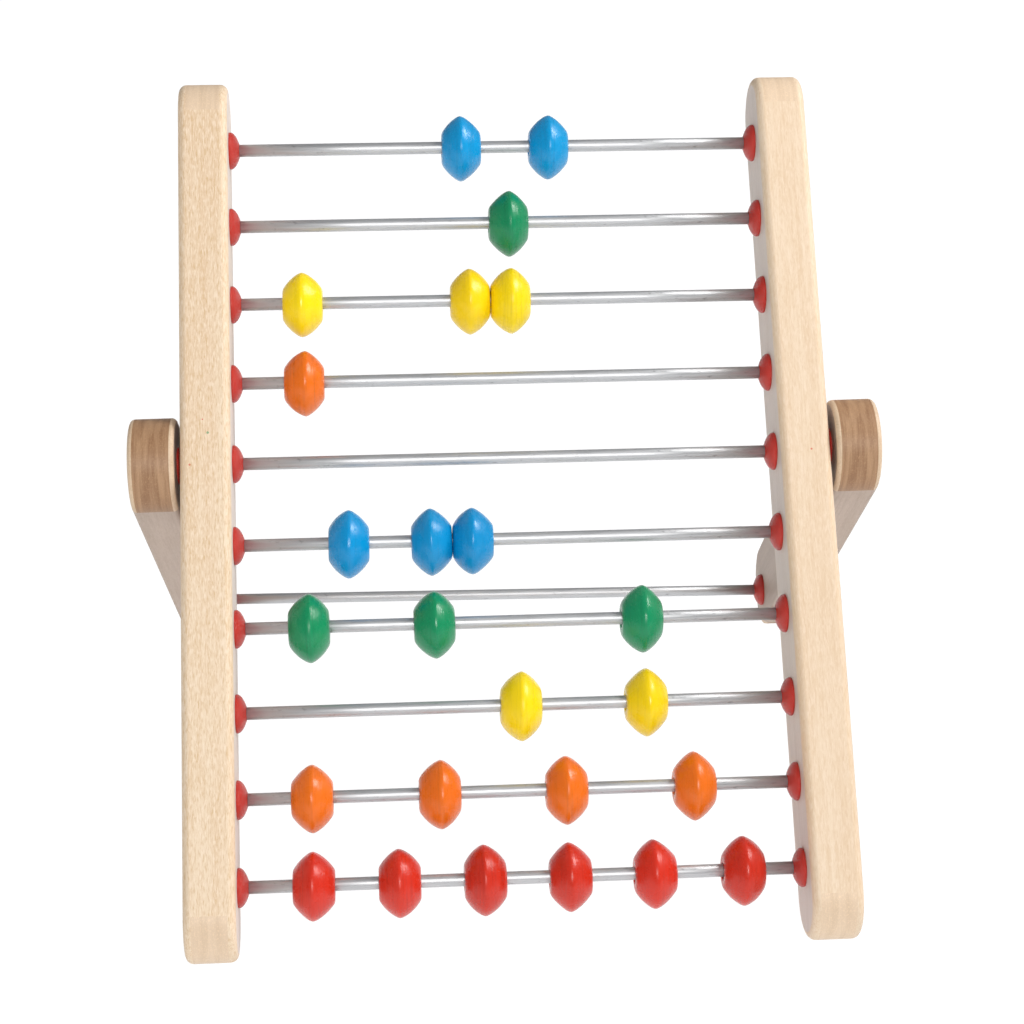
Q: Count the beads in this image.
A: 25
